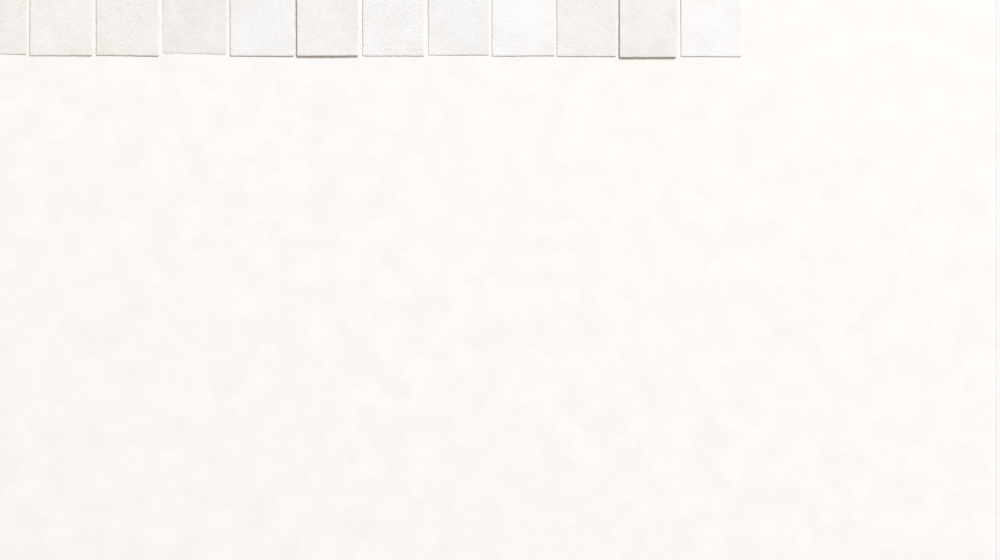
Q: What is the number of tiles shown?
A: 12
